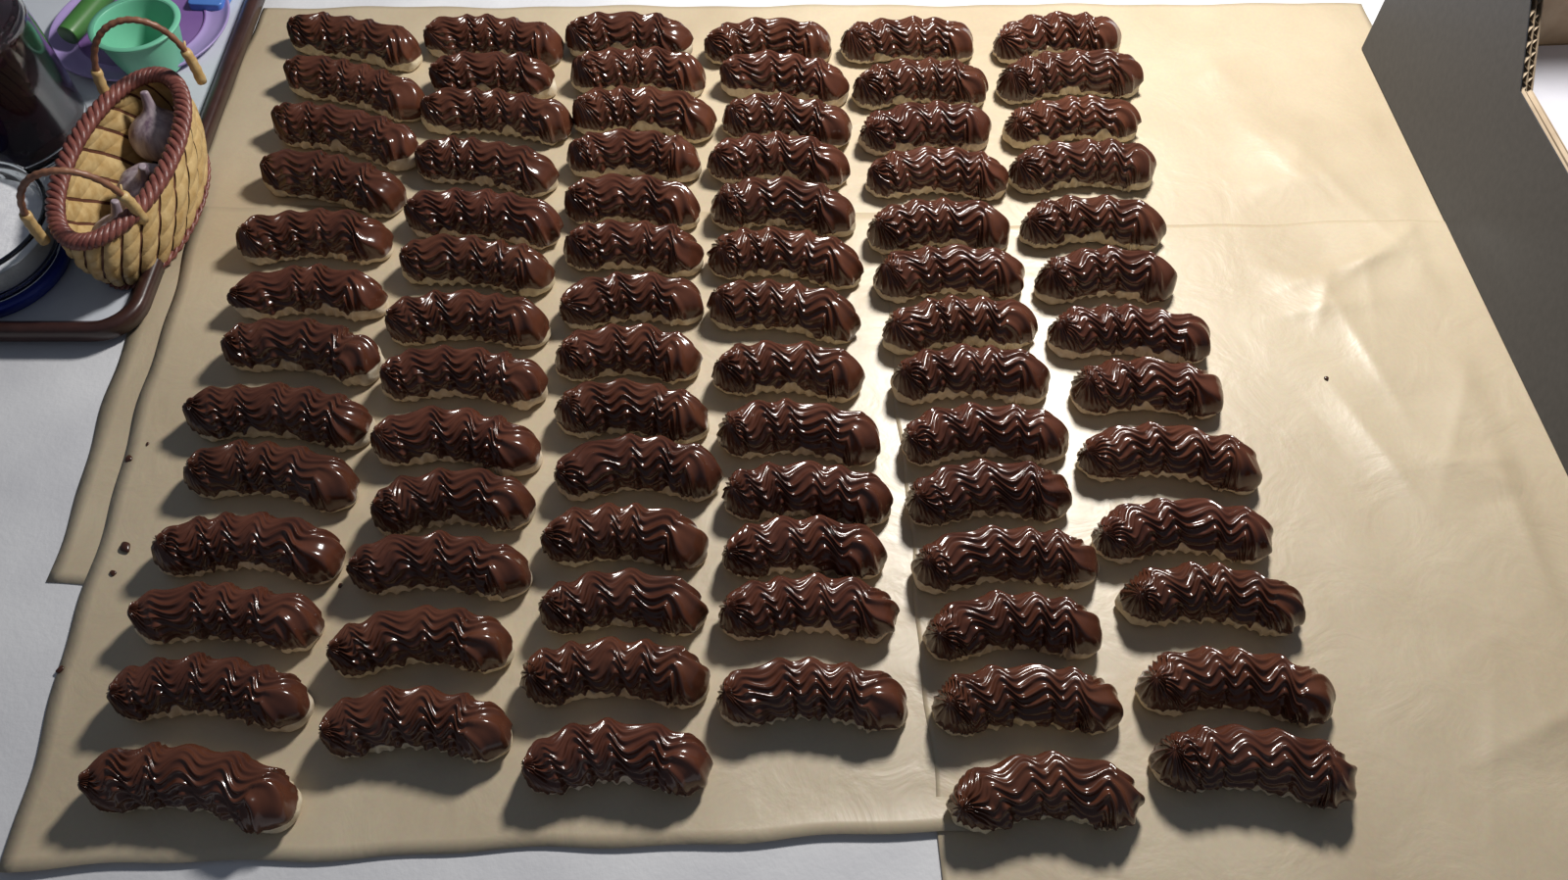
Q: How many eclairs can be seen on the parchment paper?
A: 80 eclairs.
